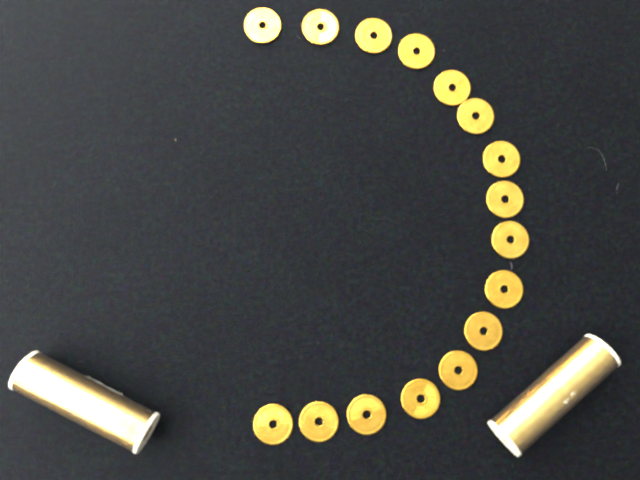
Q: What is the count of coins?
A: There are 16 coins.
